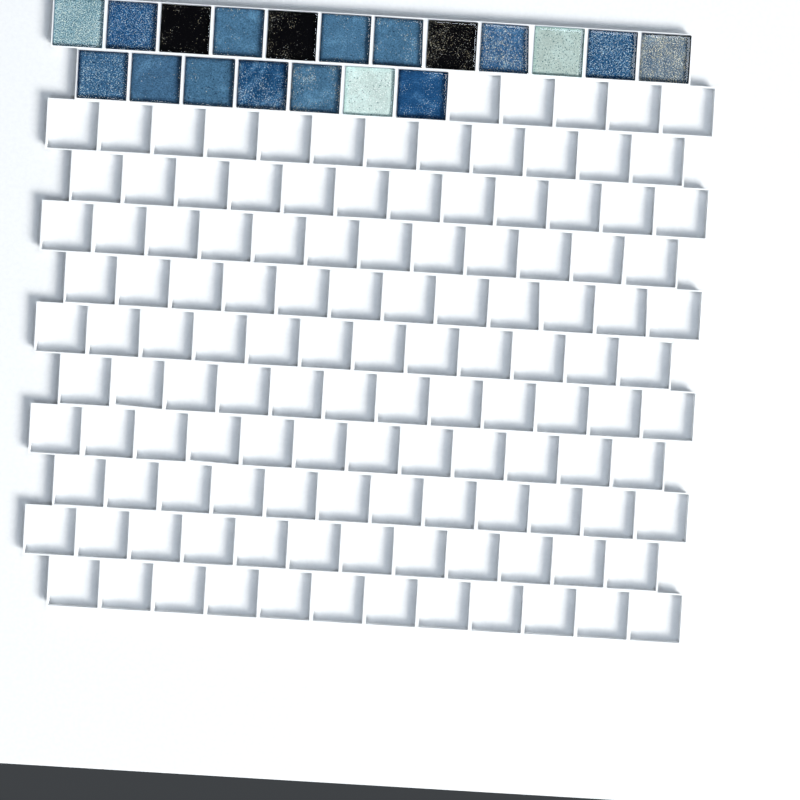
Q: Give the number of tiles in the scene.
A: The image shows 19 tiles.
